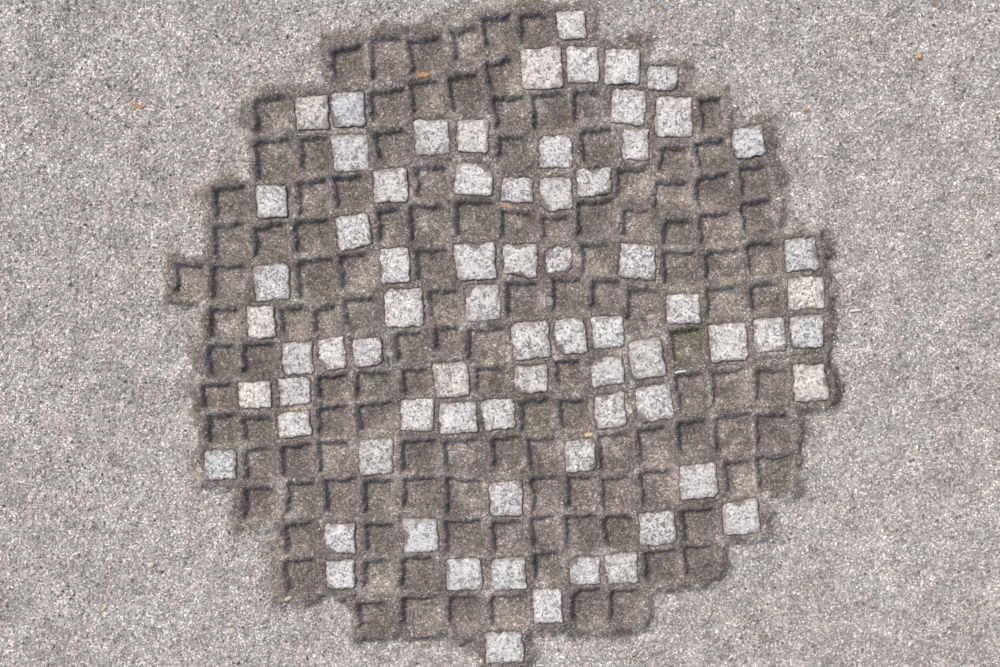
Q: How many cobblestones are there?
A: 72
